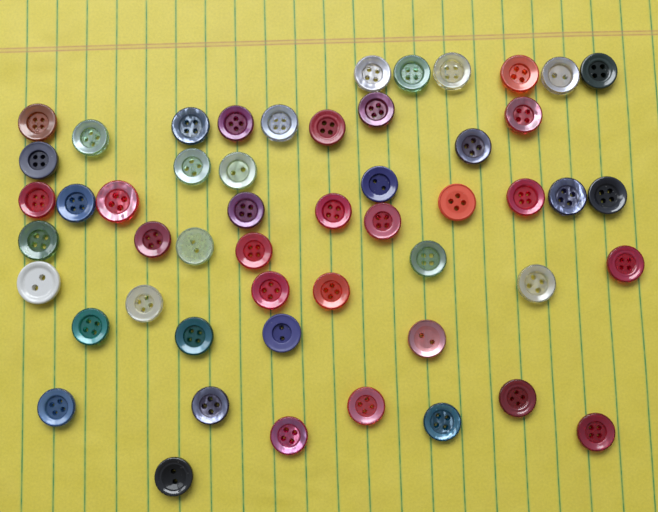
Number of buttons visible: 52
